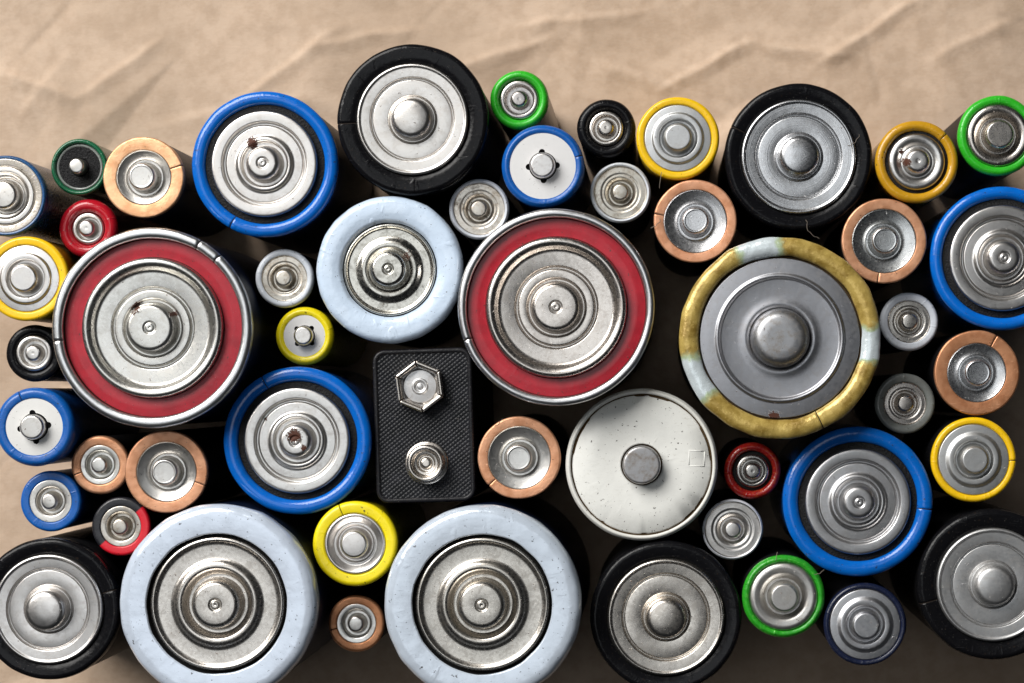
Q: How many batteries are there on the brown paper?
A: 51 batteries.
